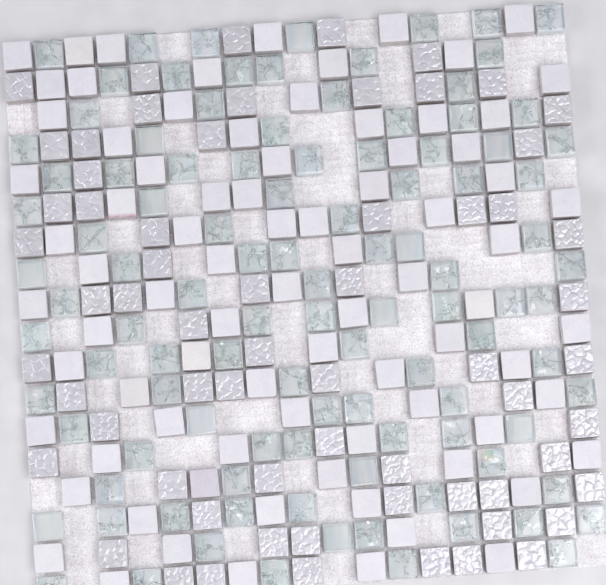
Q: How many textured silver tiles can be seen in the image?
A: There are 64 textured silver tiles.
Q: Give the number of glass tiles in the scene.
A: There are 105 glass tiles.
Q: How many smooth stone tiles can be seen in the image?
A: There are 82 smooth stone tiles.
